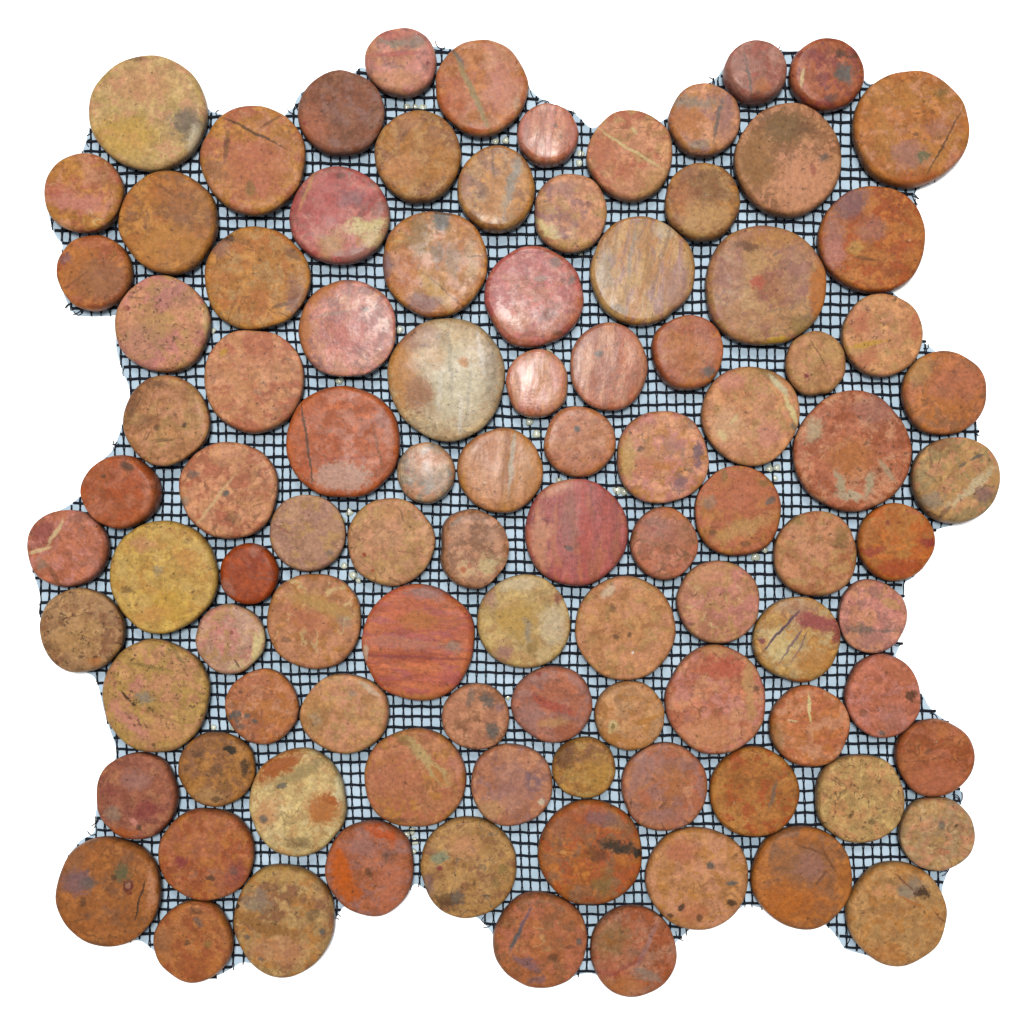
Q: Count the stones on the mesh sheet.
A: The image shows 99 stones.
